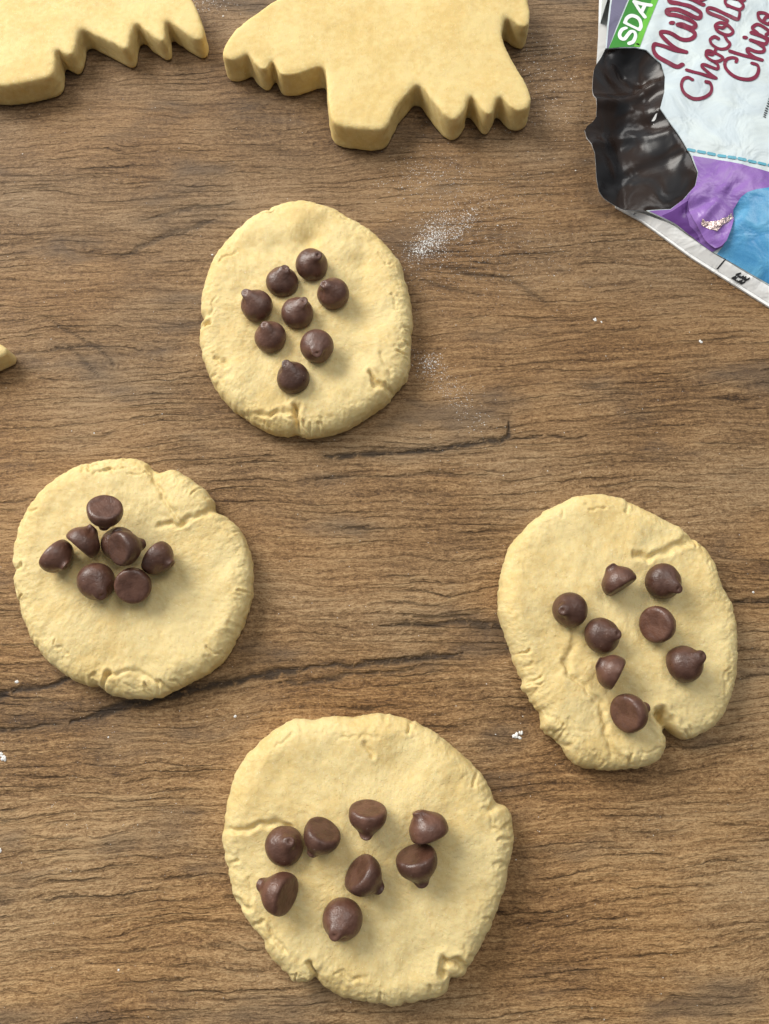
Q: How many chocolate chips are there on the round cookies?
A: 32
